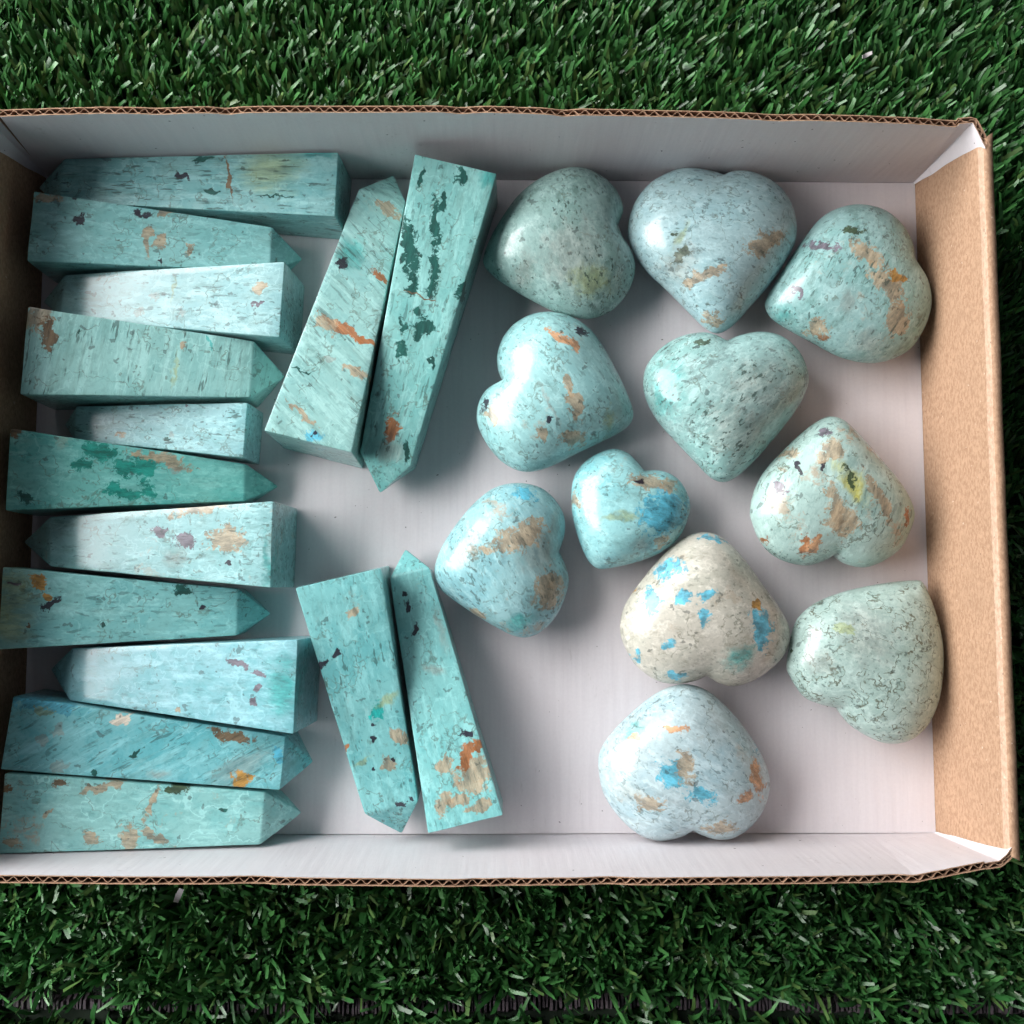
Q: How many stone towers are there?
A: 15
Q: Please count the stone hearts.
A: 11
